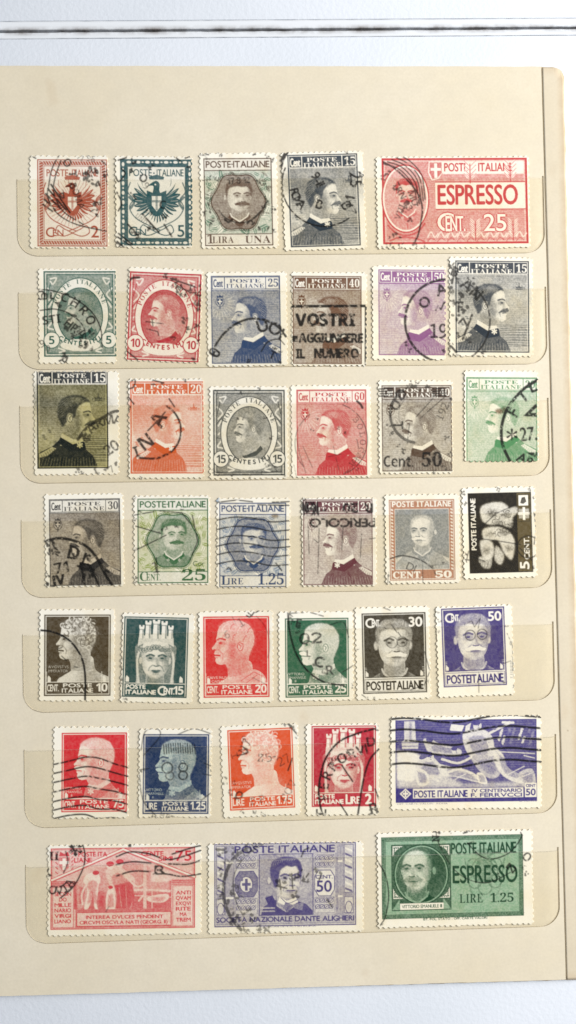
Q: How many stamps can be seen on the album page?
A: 37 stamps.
